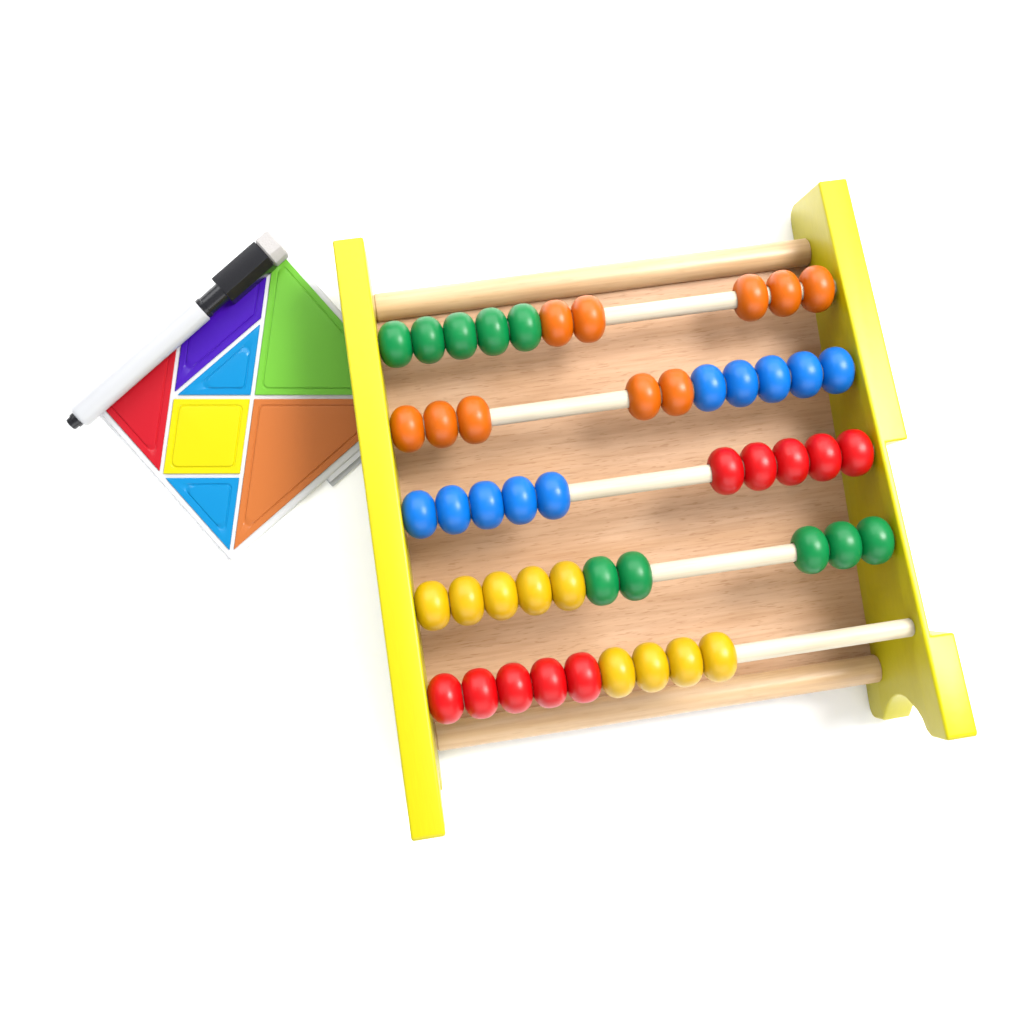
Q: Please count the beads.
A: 49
